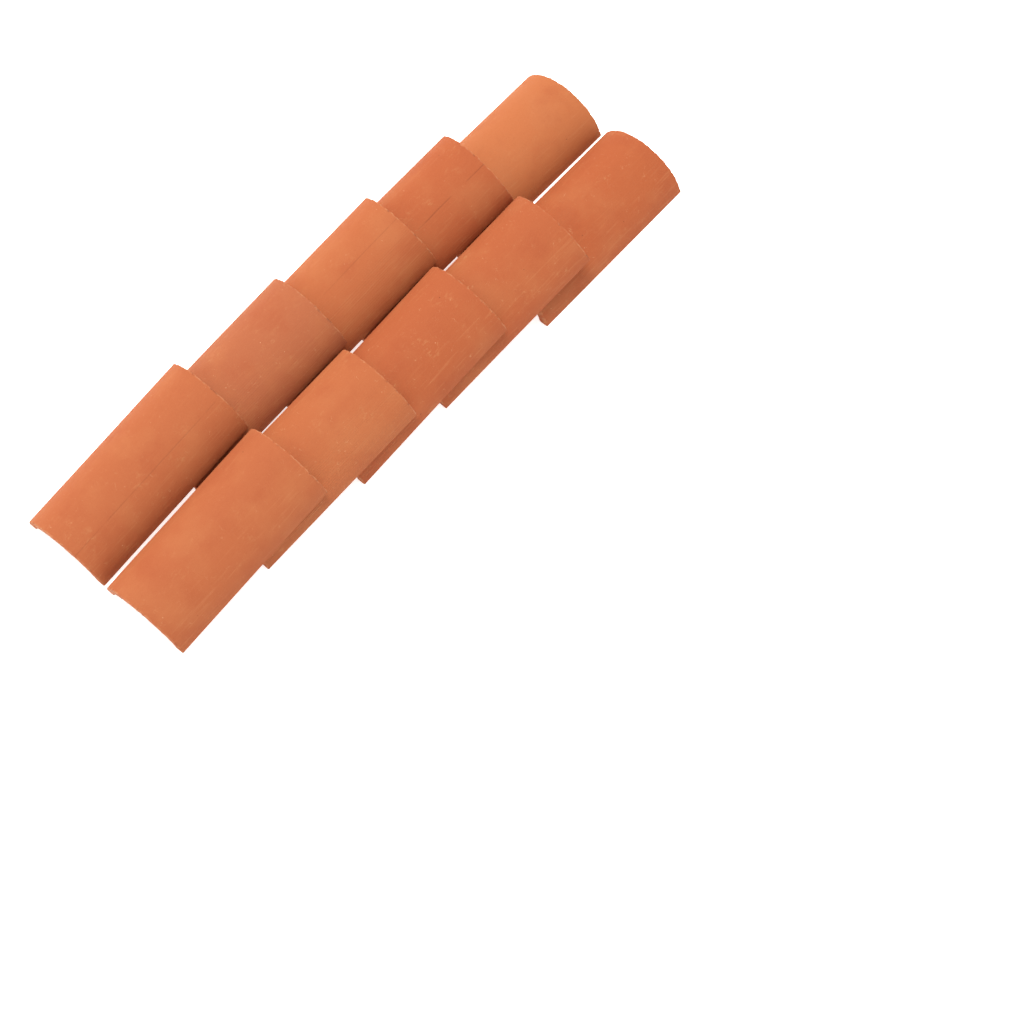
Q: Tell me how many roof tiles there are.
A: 10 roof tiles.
